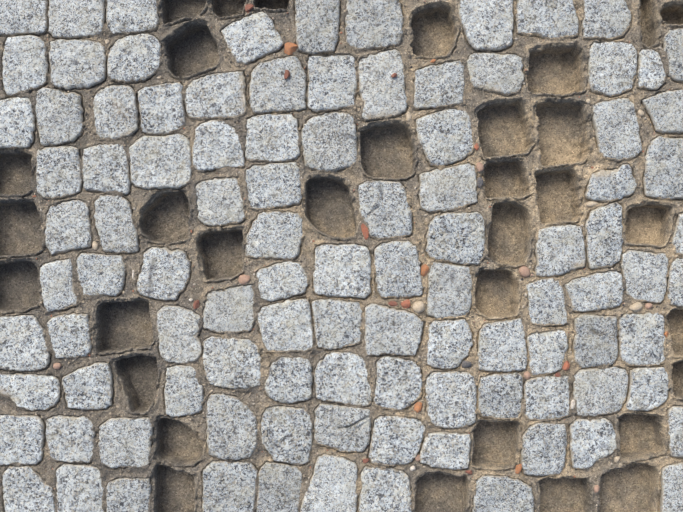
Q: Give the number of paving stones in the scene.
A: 102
